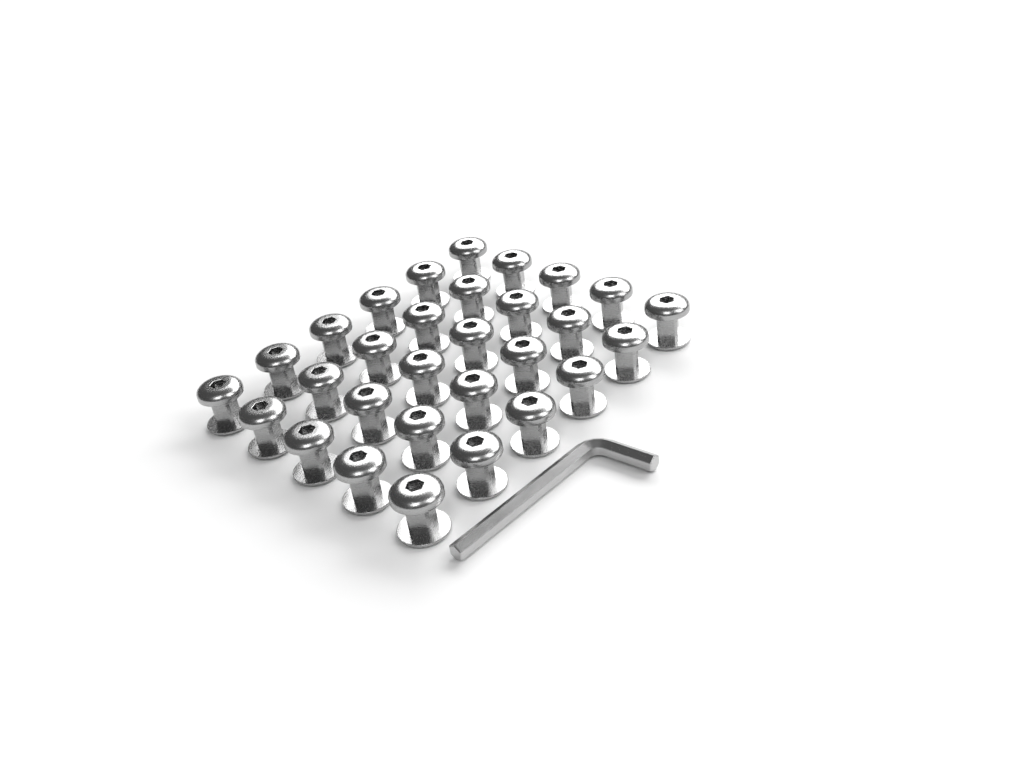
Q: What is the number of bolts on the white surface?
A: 30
